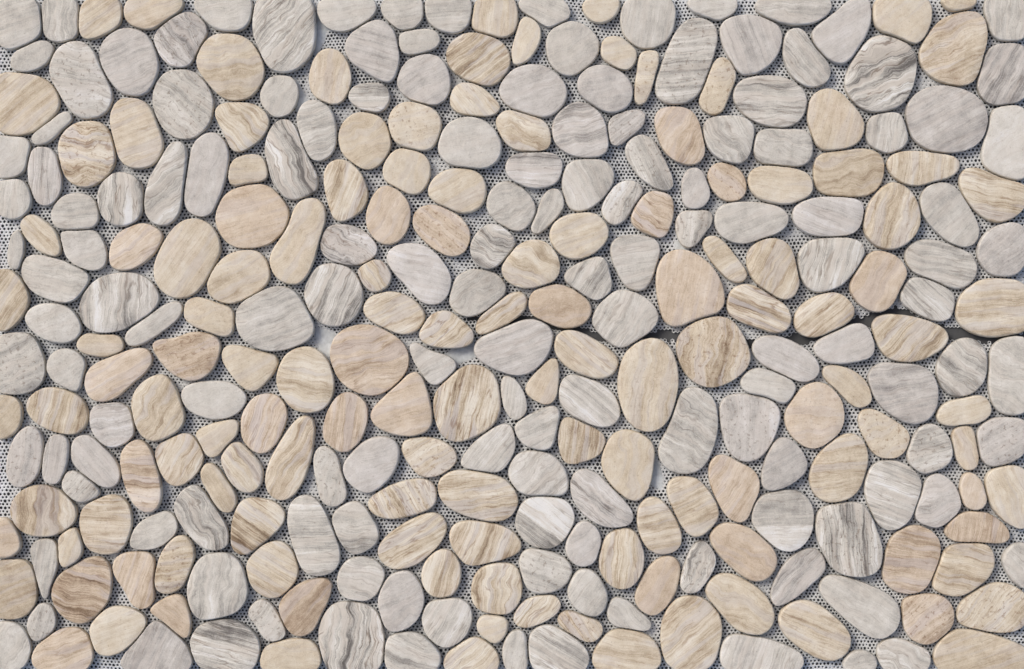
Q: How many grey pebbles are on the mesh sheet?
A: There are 143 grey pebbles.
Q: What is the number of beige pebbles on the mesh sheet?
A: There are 135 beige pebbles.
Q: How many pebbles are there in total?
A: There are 278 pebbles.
